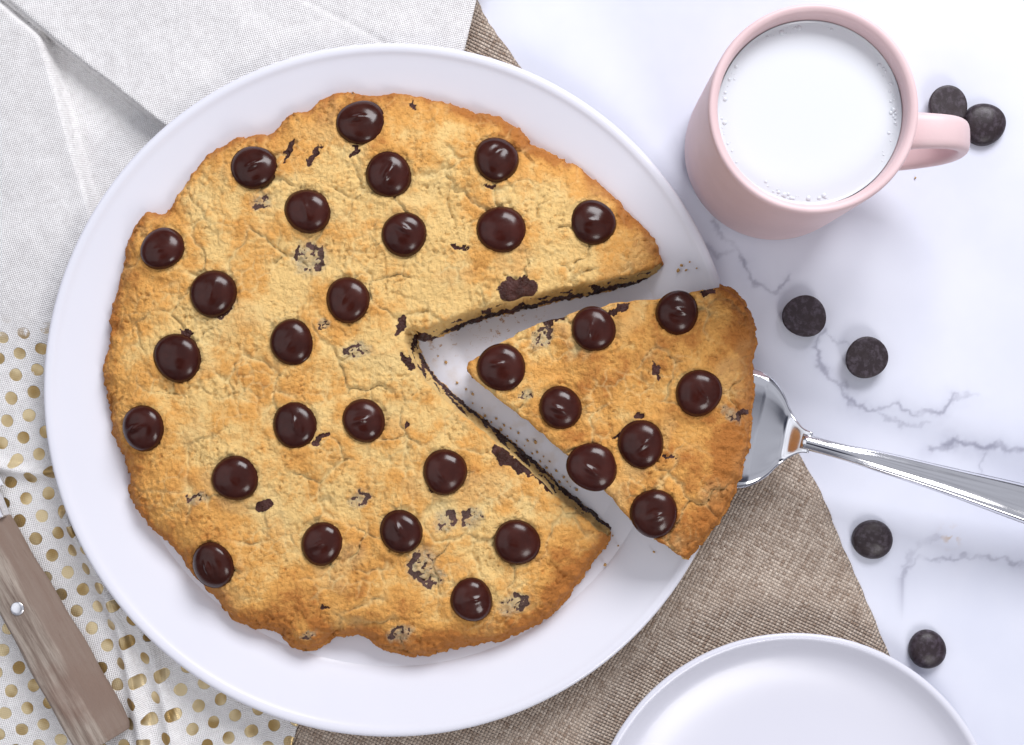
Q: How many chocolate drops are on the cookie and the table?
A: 37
